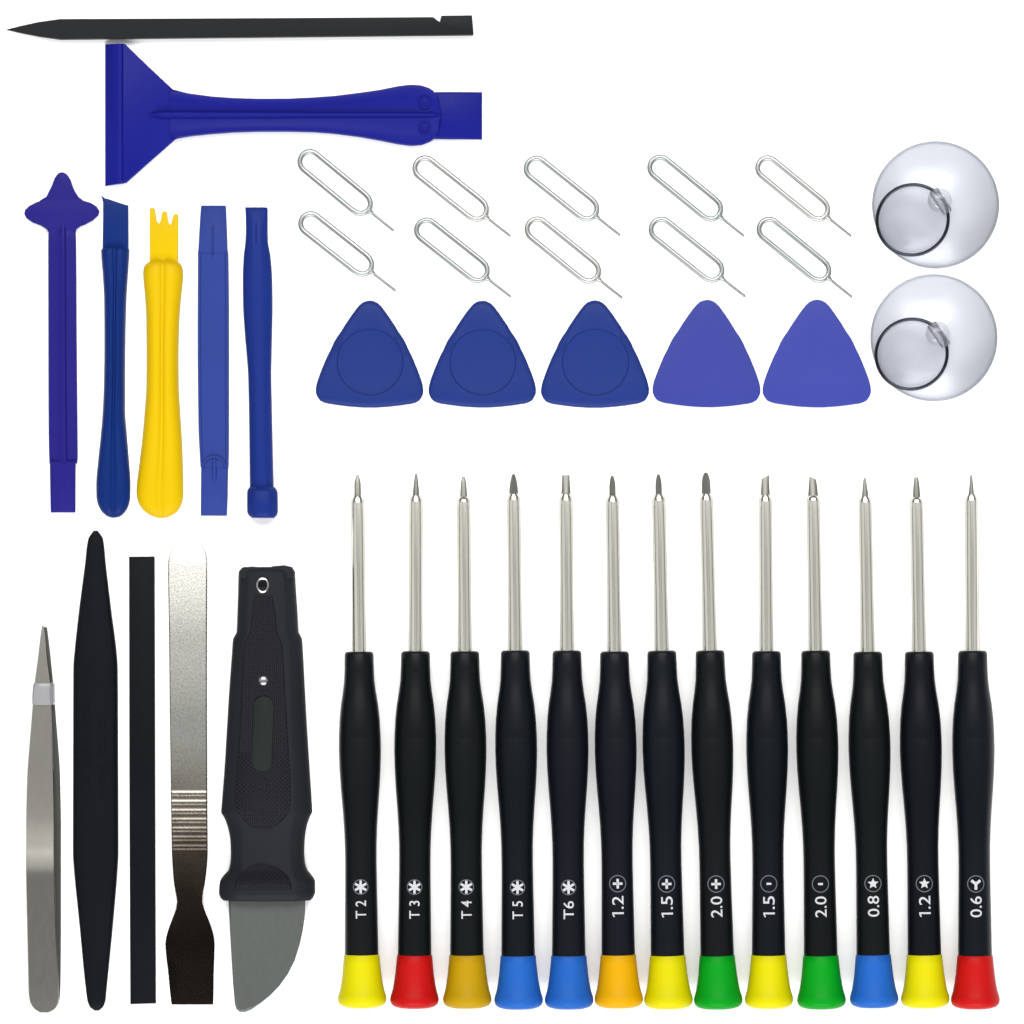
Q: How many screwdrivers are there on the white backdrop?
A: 13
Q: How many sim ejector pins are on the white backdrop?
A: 10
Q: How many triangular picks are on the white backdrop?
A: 5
